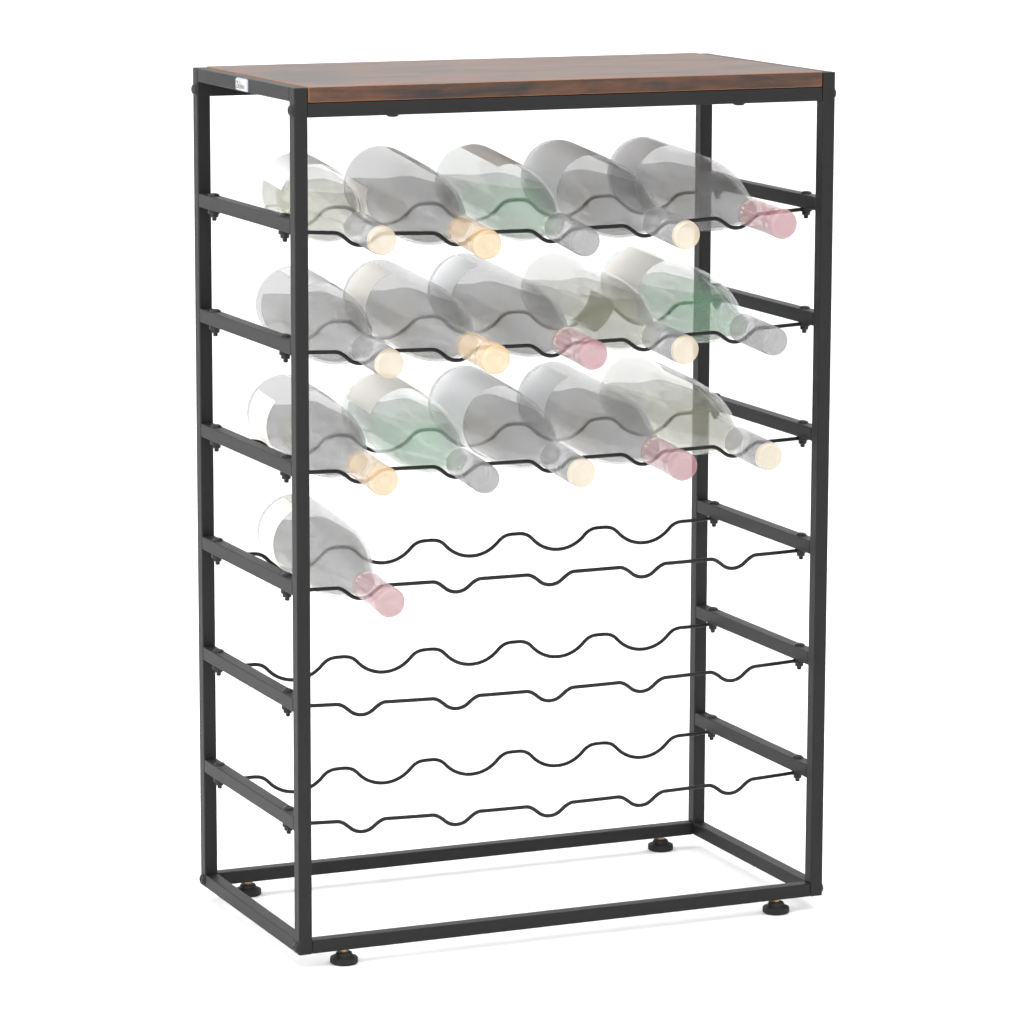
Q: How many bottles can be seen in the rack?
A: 16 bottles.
